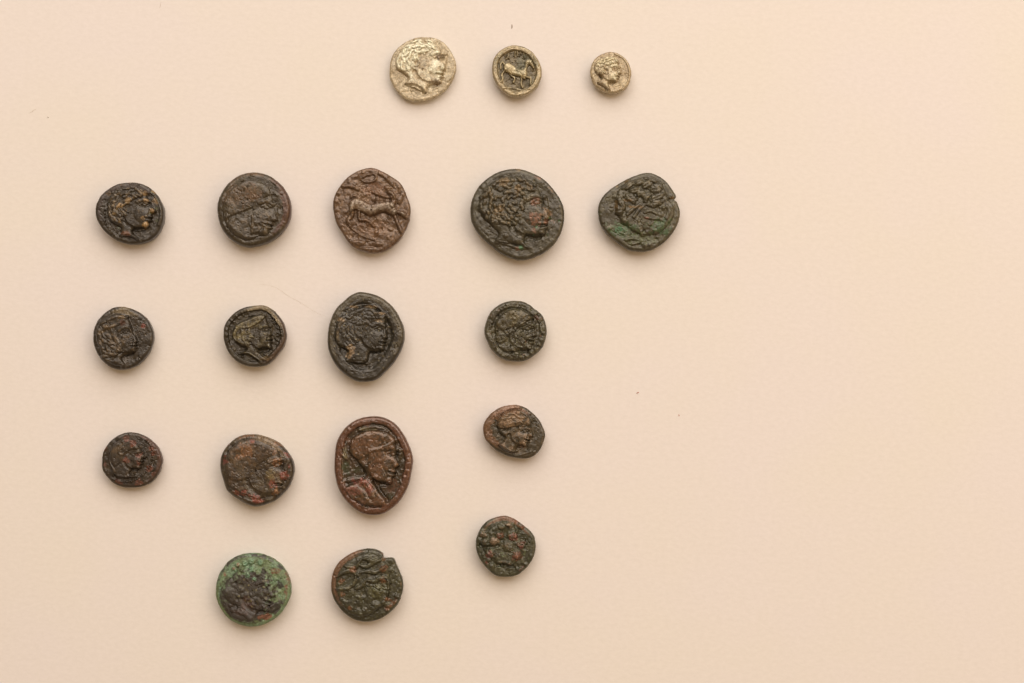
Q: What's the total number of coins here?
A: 19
